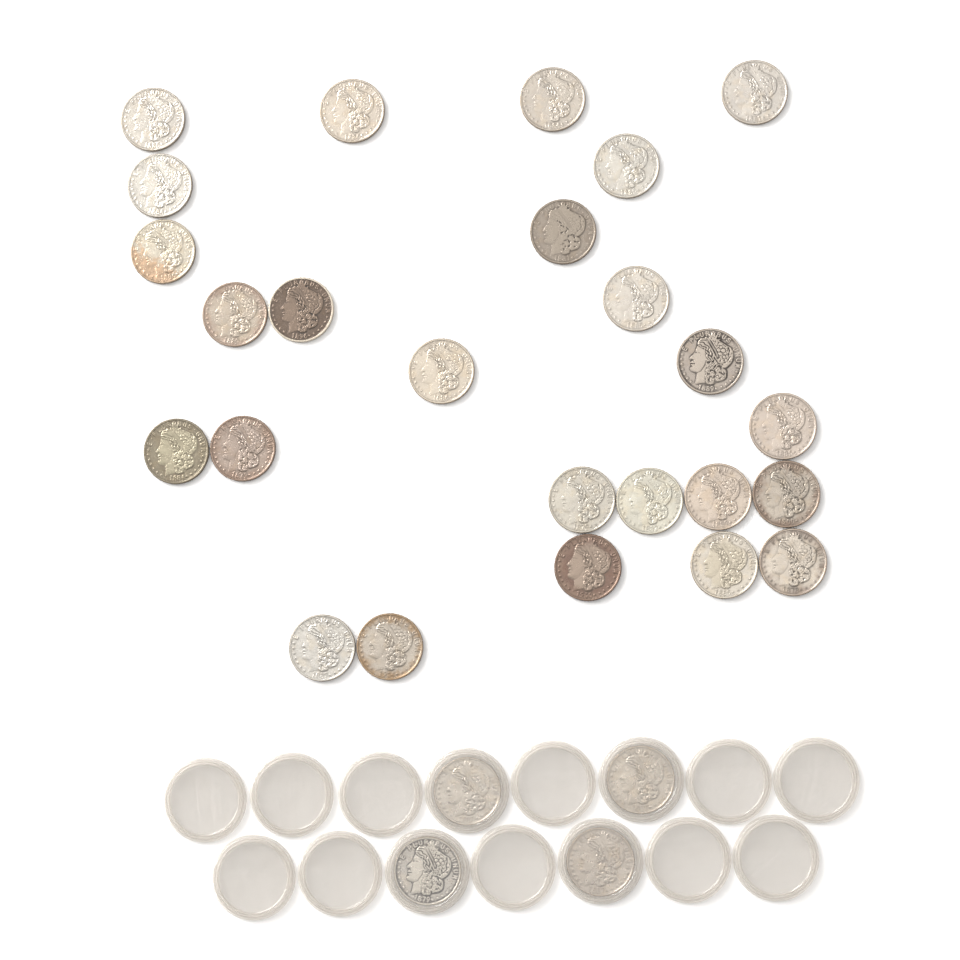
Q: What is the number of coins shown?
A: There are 29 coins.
